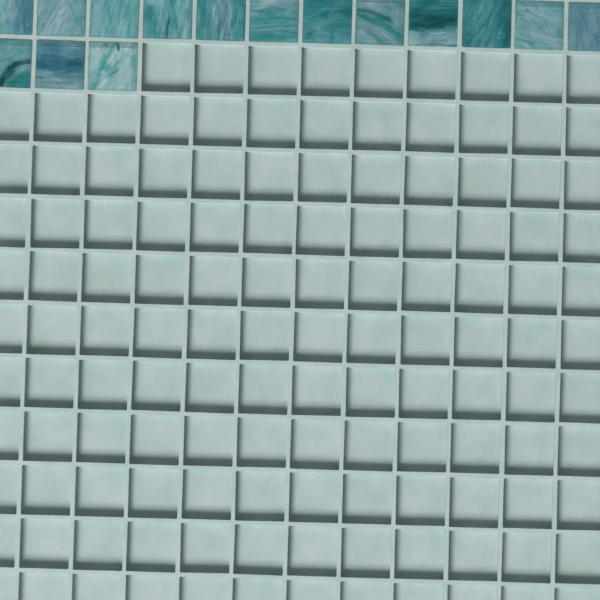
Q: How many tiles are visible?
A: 15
